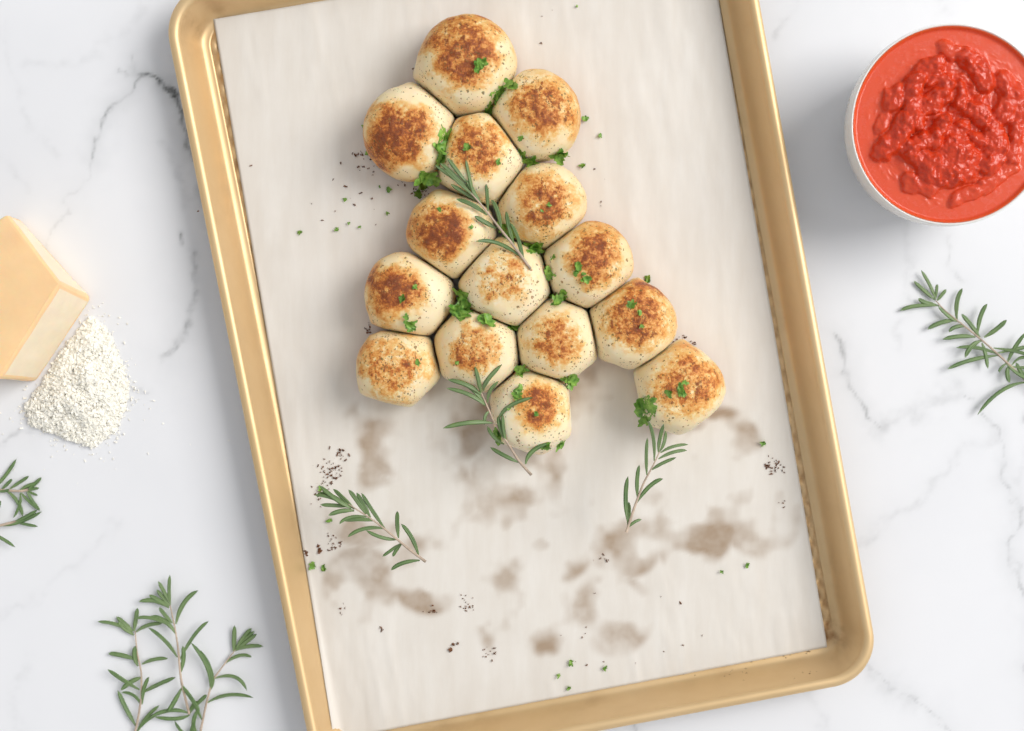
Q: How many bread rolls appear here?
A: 15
